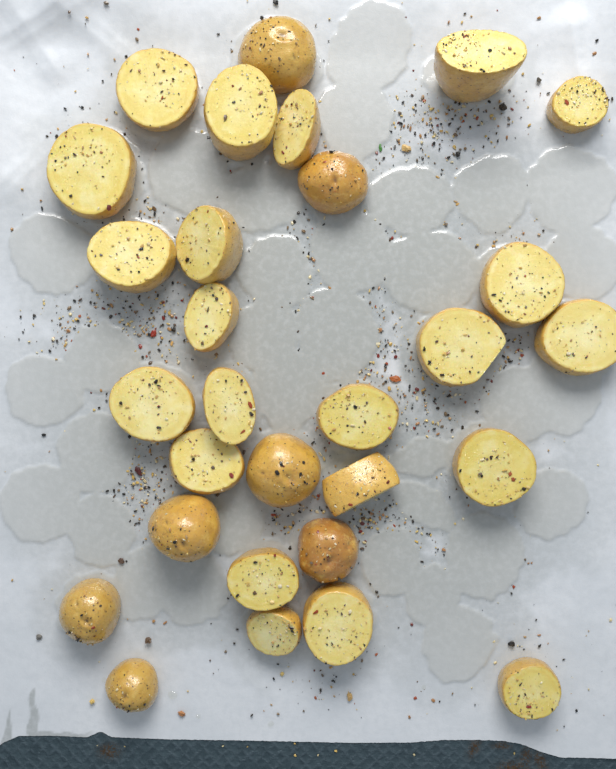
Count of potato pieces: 29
